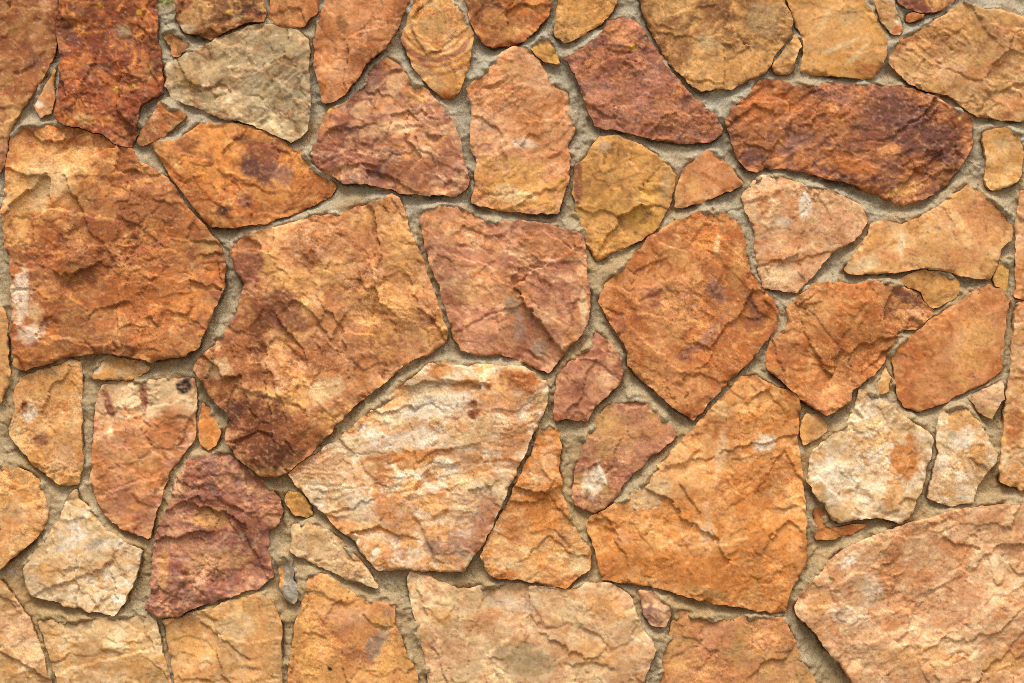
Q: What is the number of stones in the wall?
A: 70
